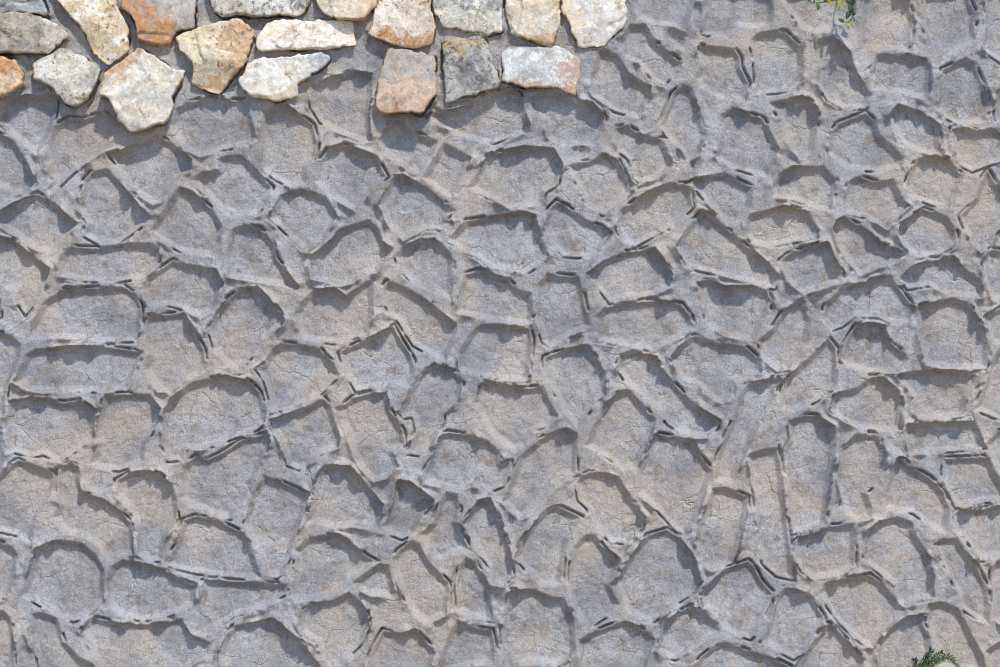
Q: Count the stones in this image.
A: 19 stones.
